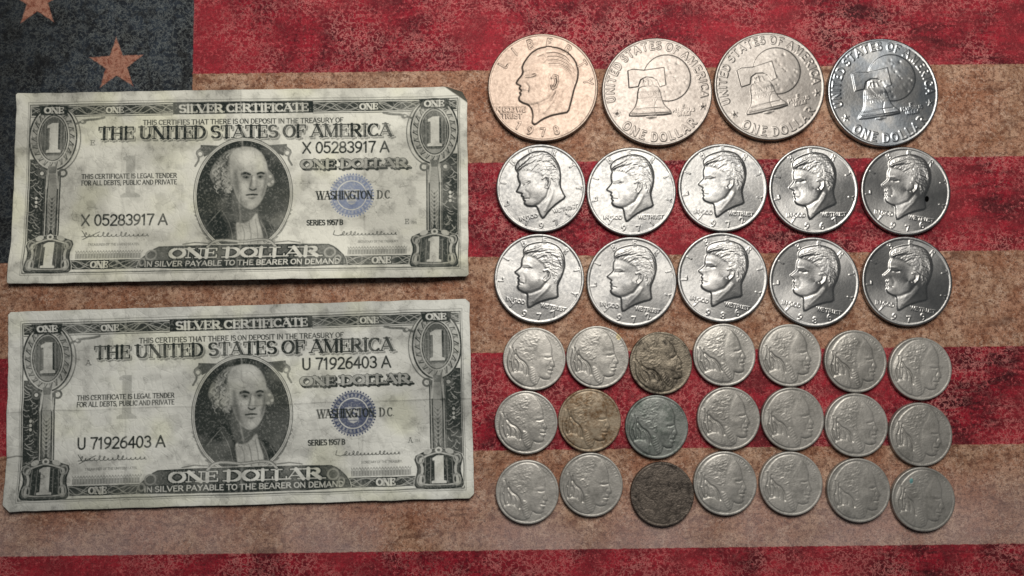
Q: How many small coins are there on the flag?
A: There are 21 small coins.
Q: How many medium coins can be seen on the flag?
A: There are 10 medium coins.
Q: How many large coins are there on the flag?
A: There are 4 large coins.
